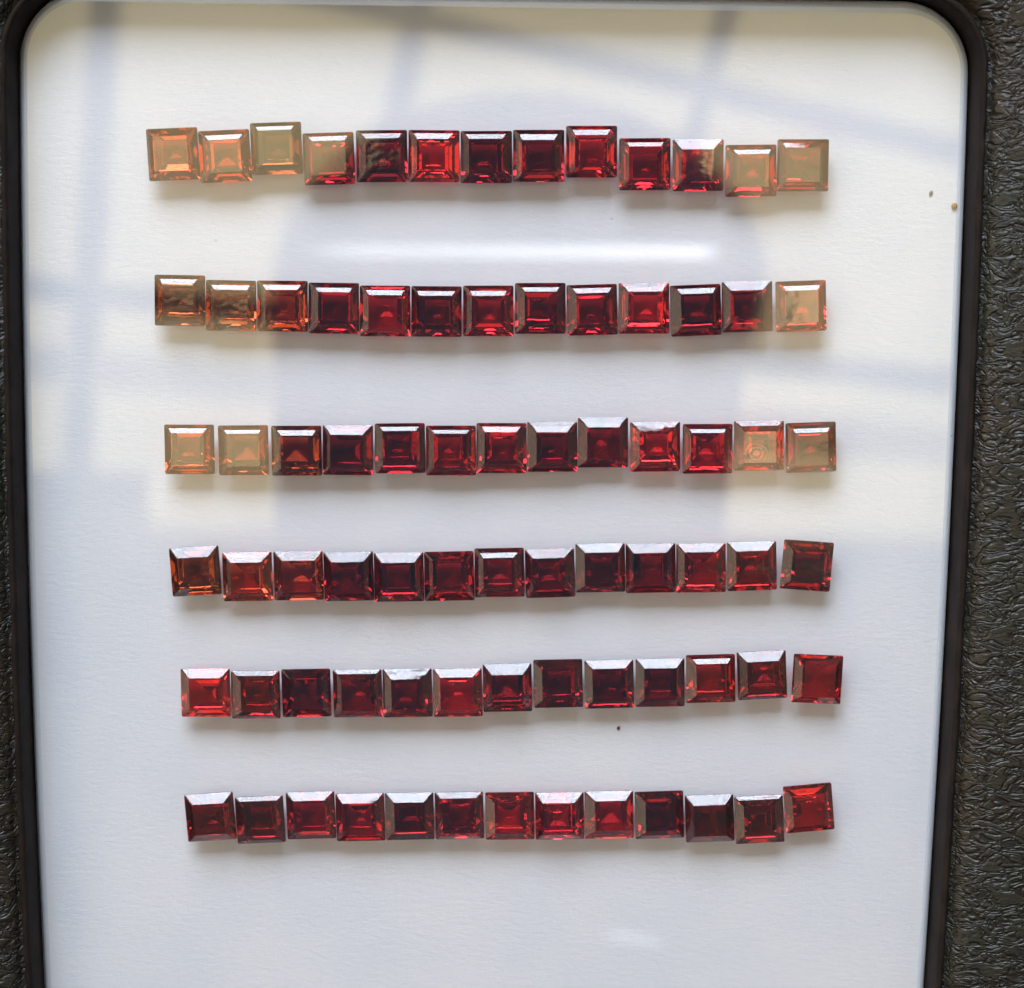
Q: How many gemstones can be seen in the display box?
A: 78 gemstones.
